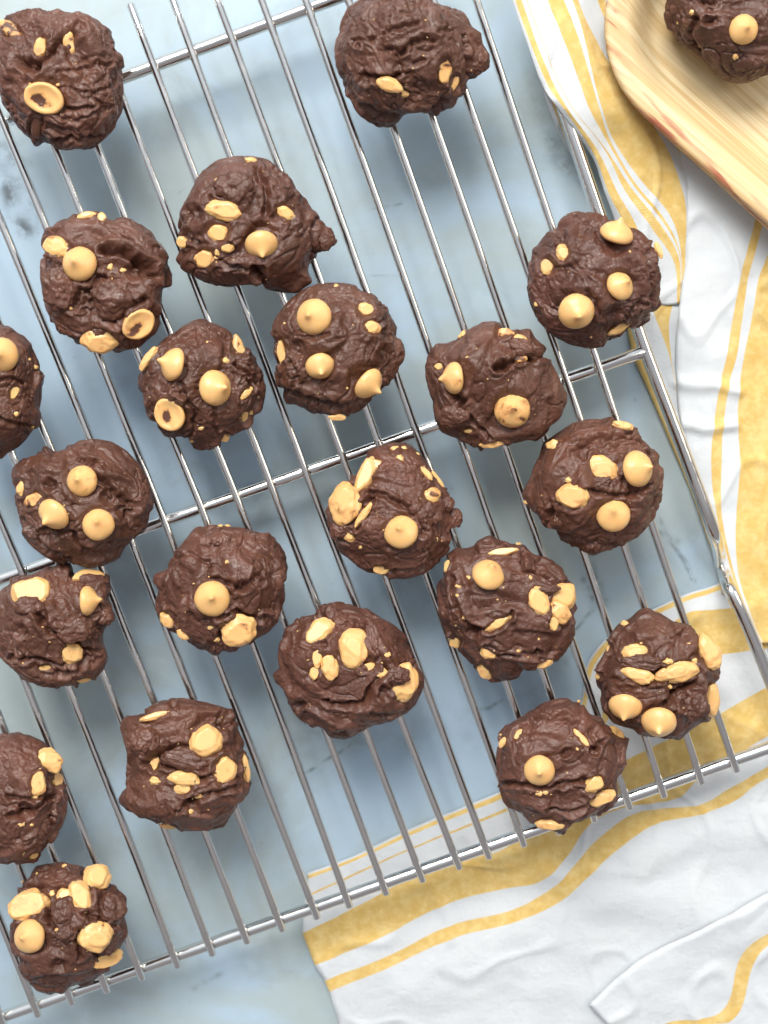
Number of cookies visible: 22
